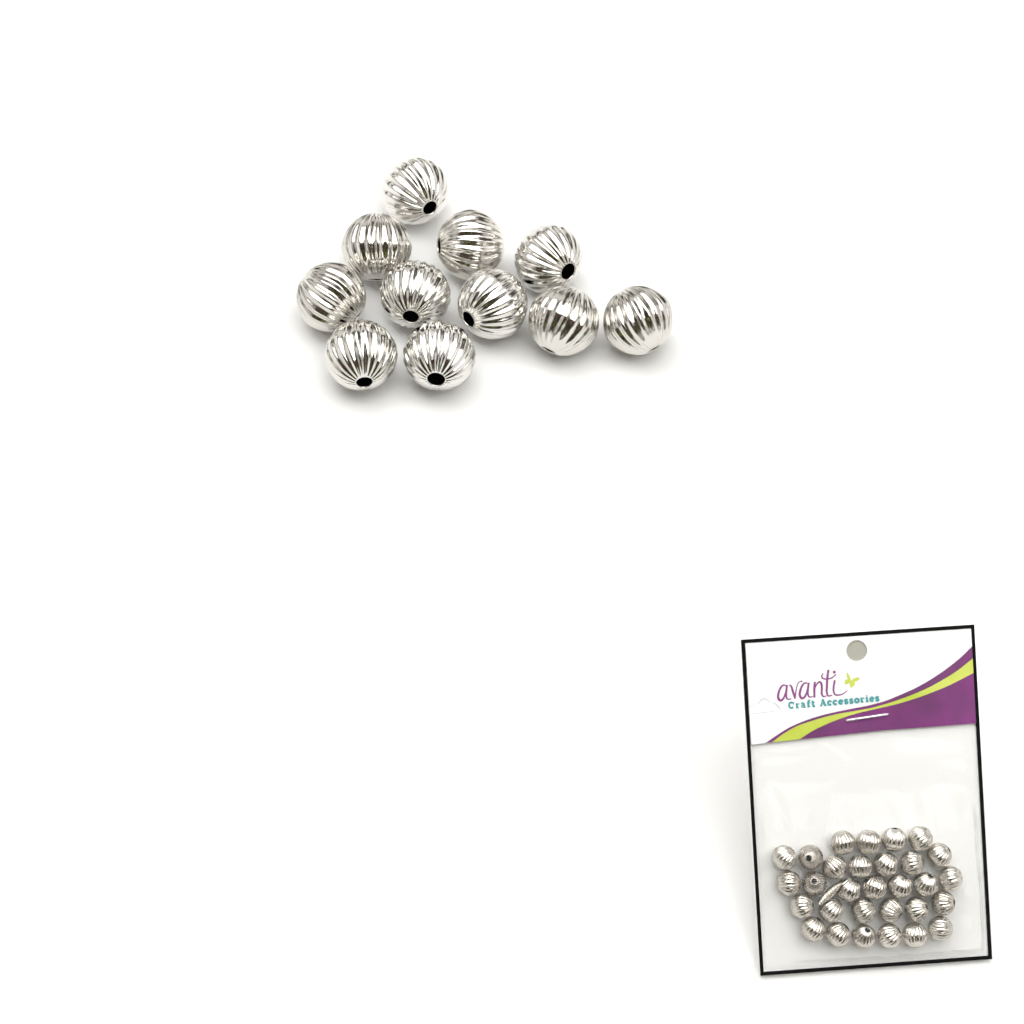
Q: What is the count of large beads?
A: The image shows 11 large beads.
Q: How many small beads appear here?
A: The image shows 30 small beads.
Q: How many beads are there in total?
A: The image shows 41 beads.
